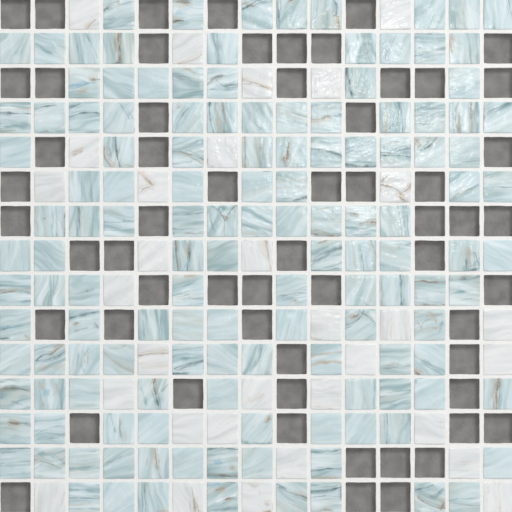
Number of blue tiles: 135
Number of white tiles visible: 31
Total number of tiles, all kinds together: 166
